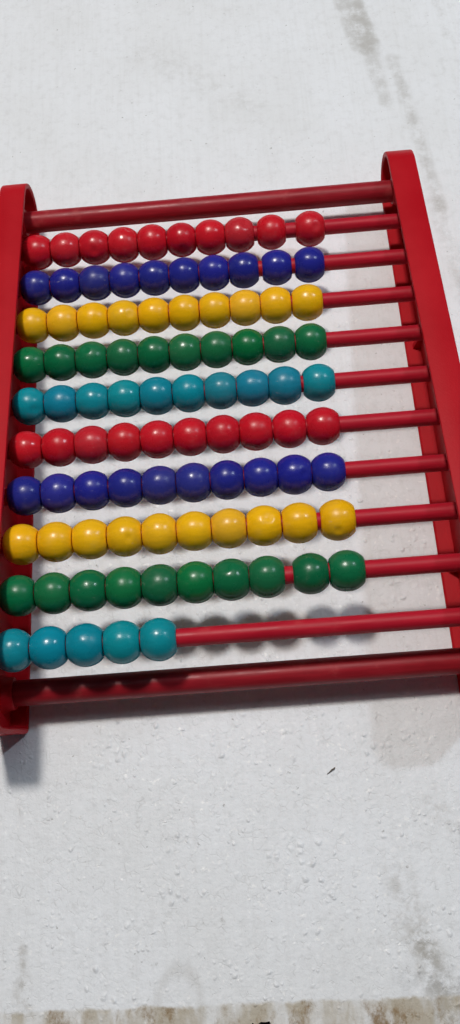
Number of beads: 95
